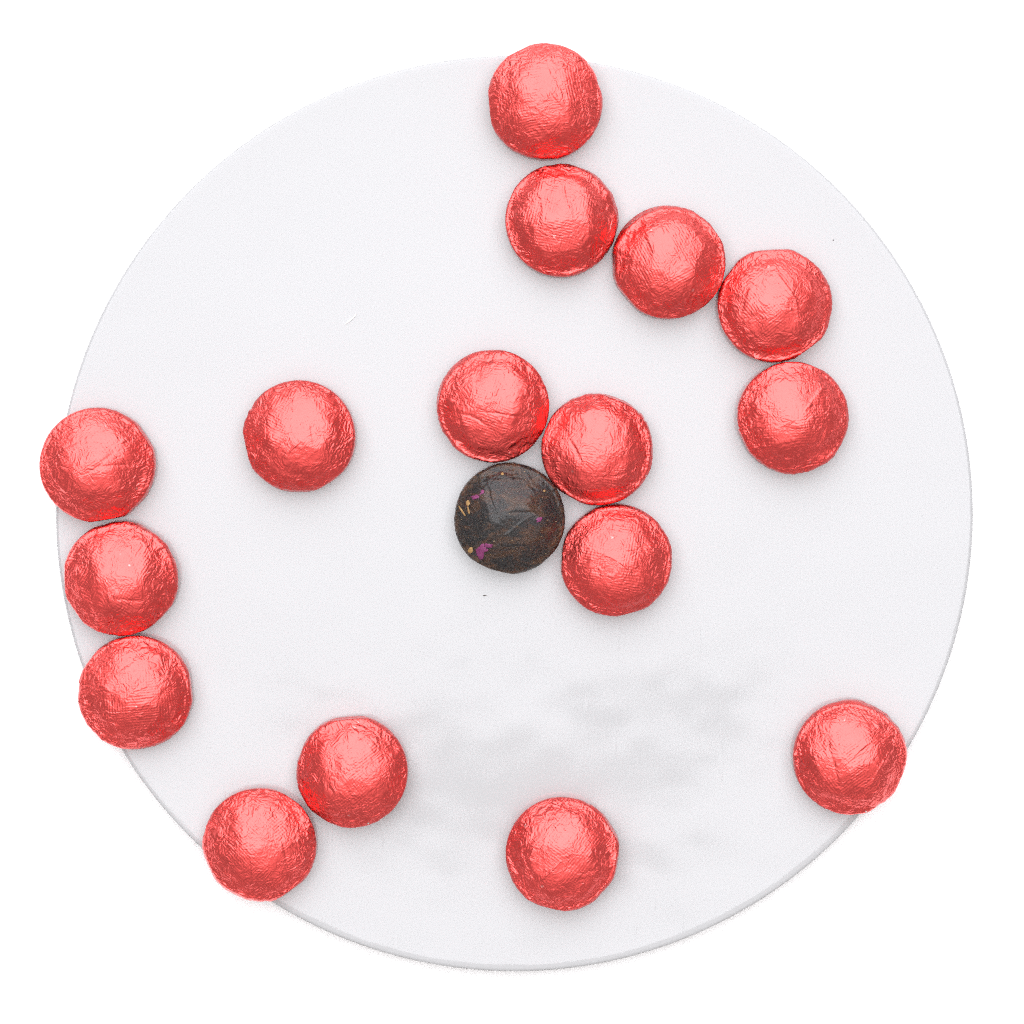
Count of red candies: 16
